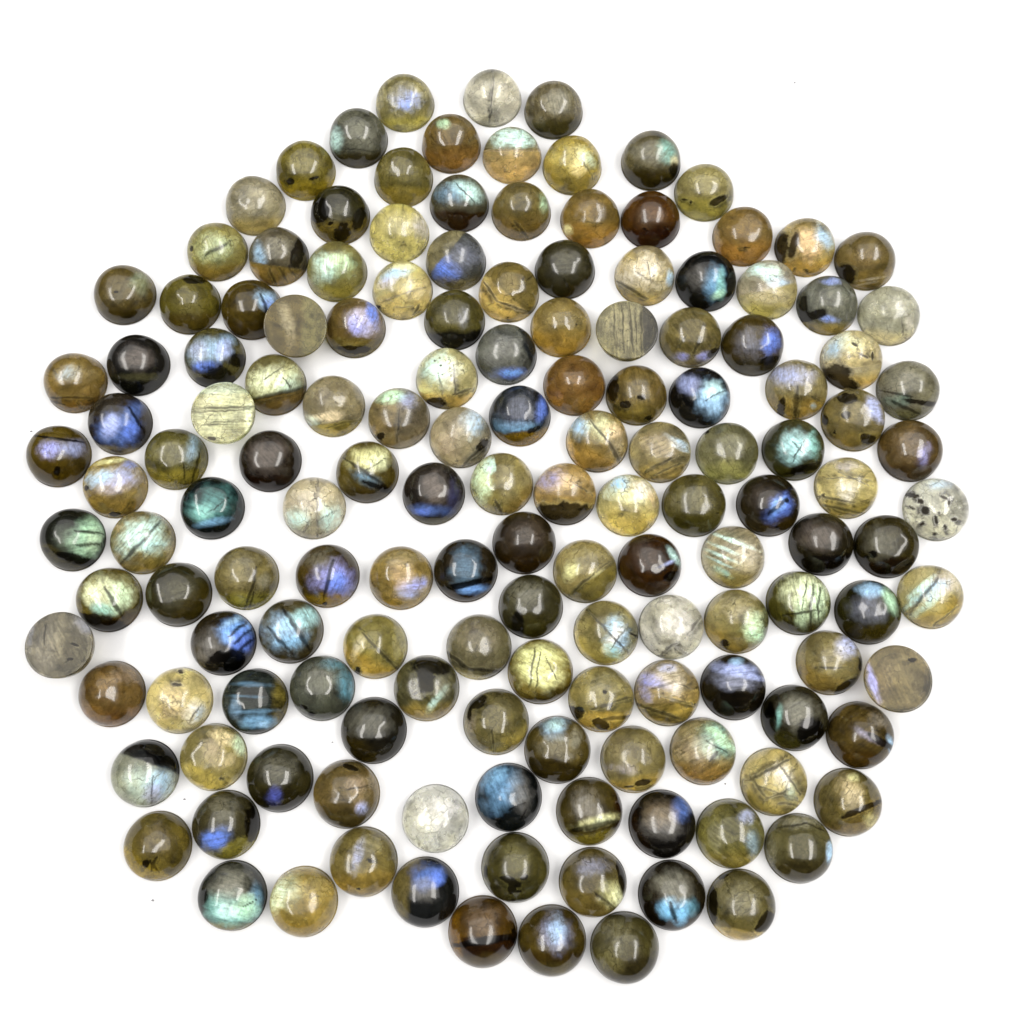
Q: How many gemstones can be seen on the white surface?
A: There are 151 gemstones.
